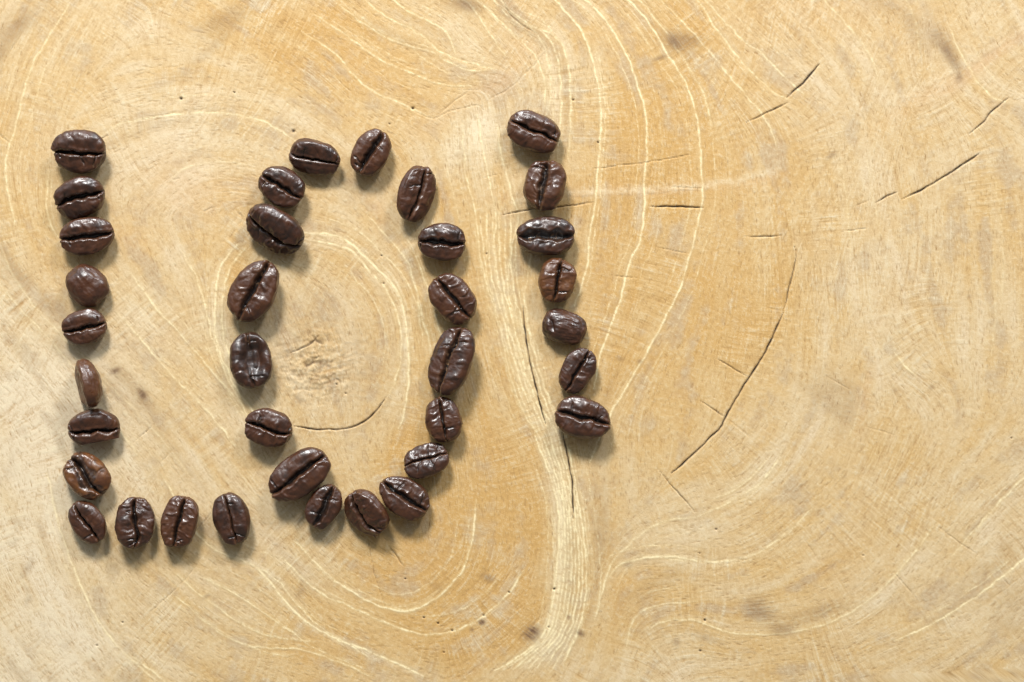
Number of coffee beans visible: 36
